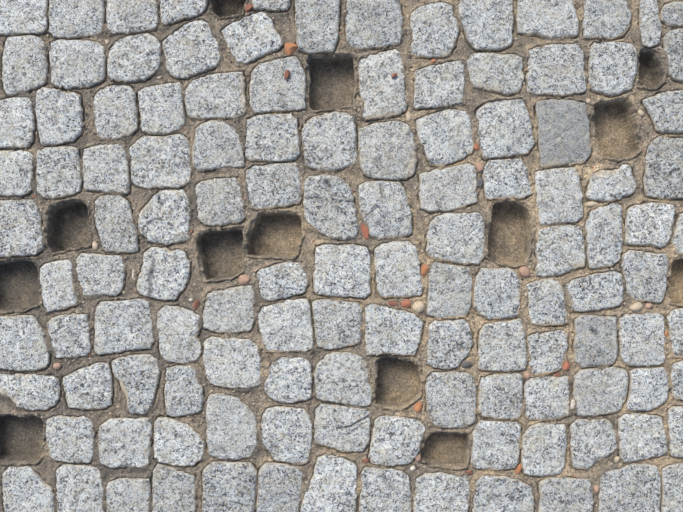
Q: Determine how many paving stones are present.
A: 122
